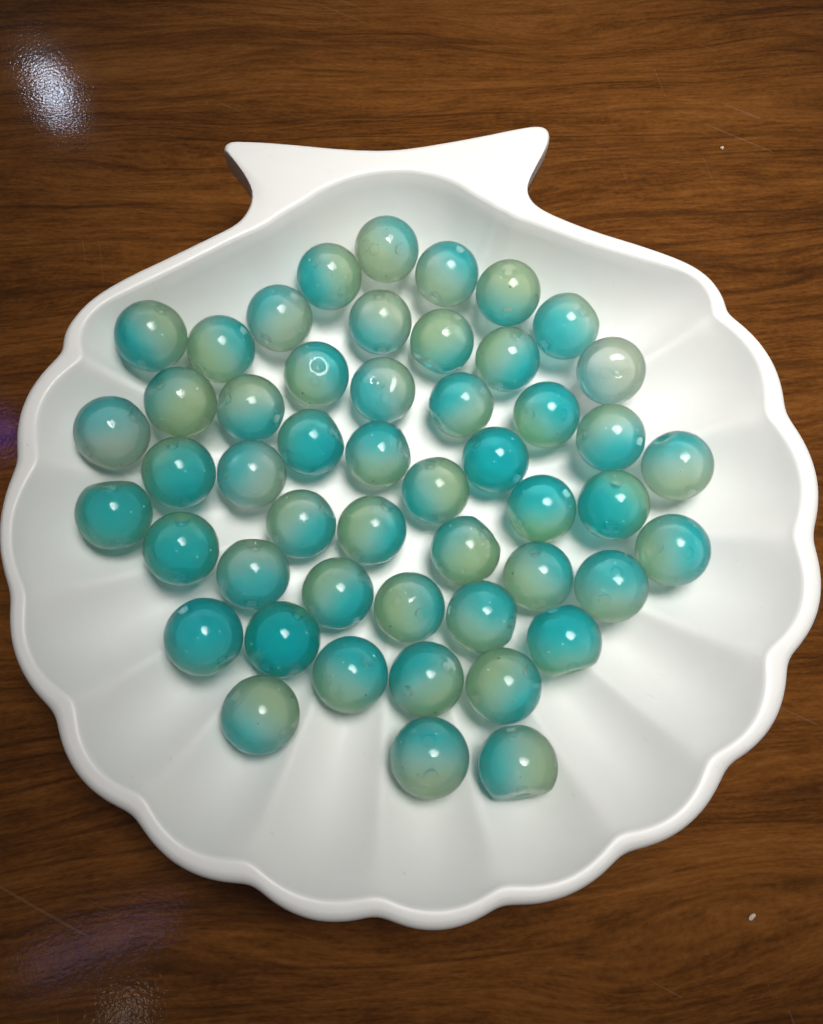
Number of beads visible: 50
